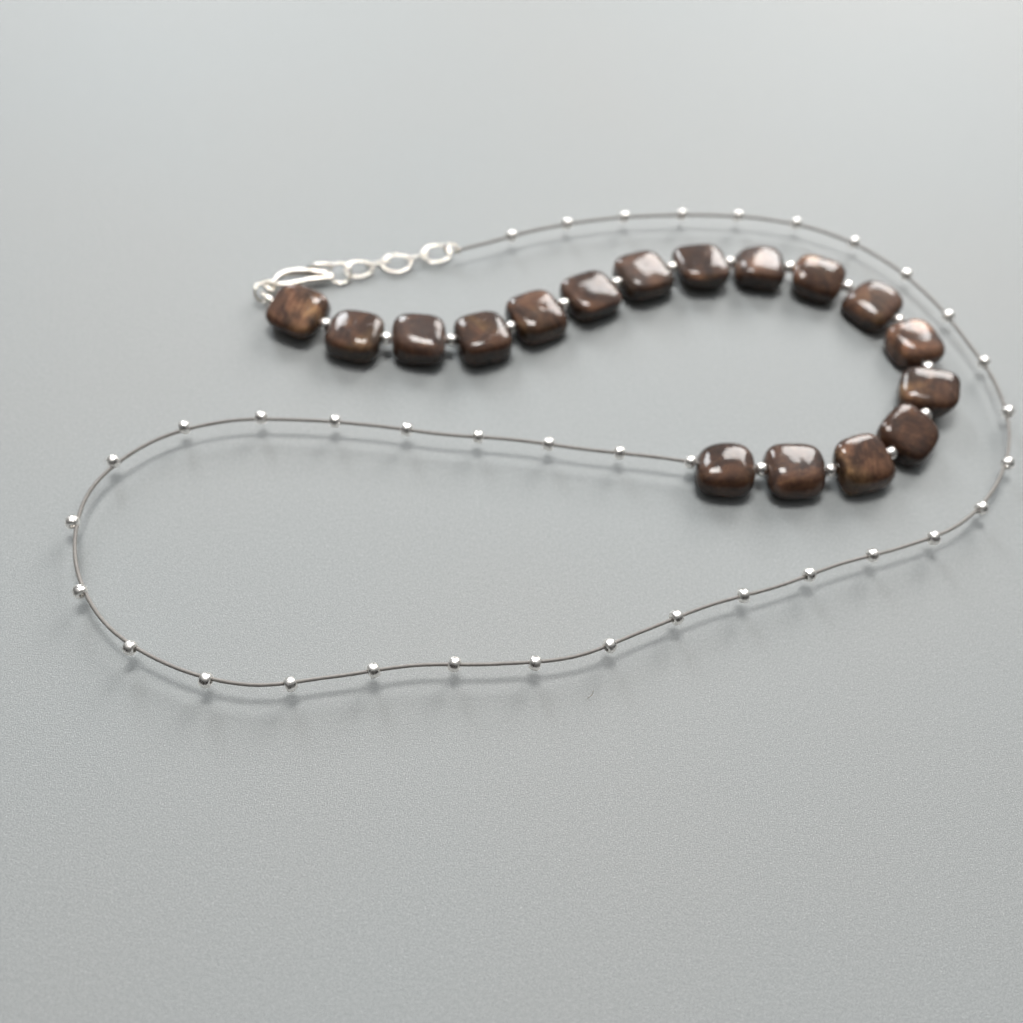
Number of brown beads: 17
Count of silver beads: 52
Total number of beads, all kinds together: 69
